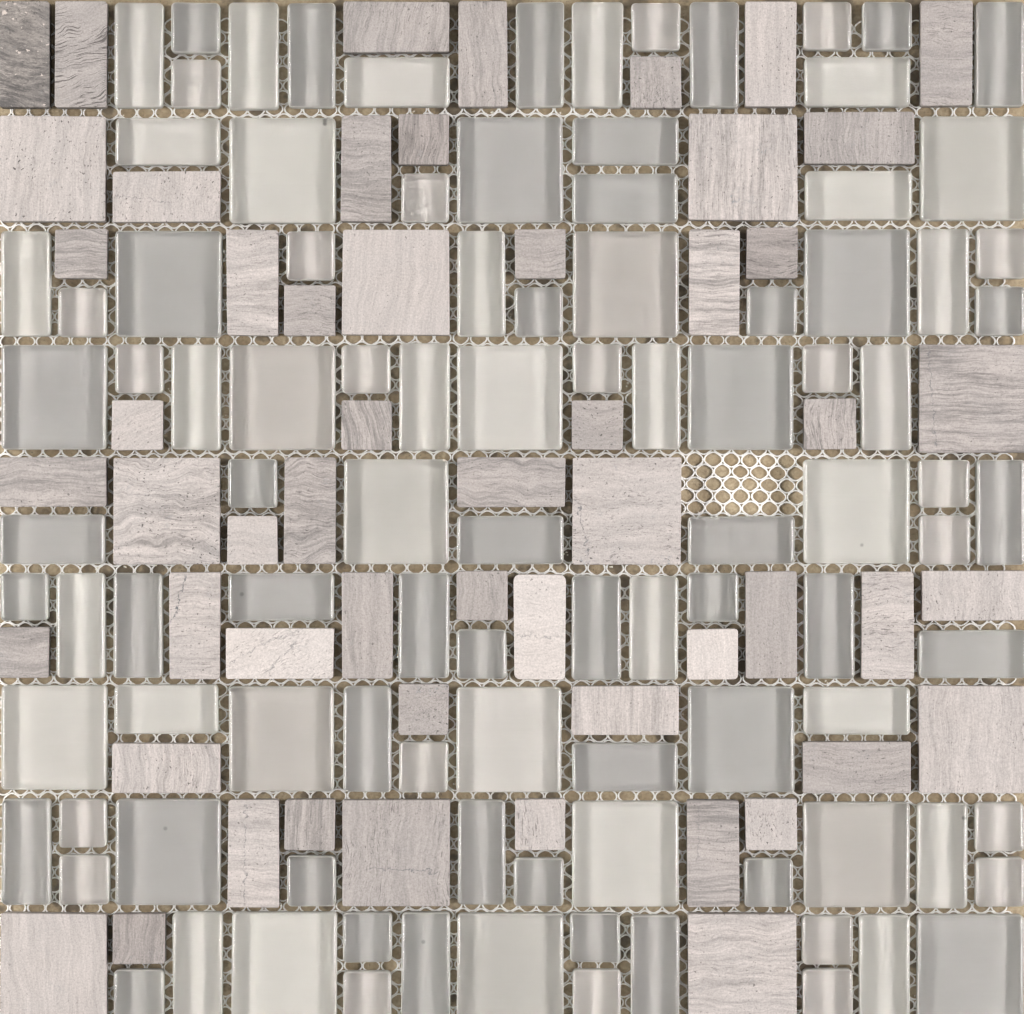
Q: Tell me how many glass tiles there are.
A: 102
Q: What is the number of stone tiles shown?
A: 55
